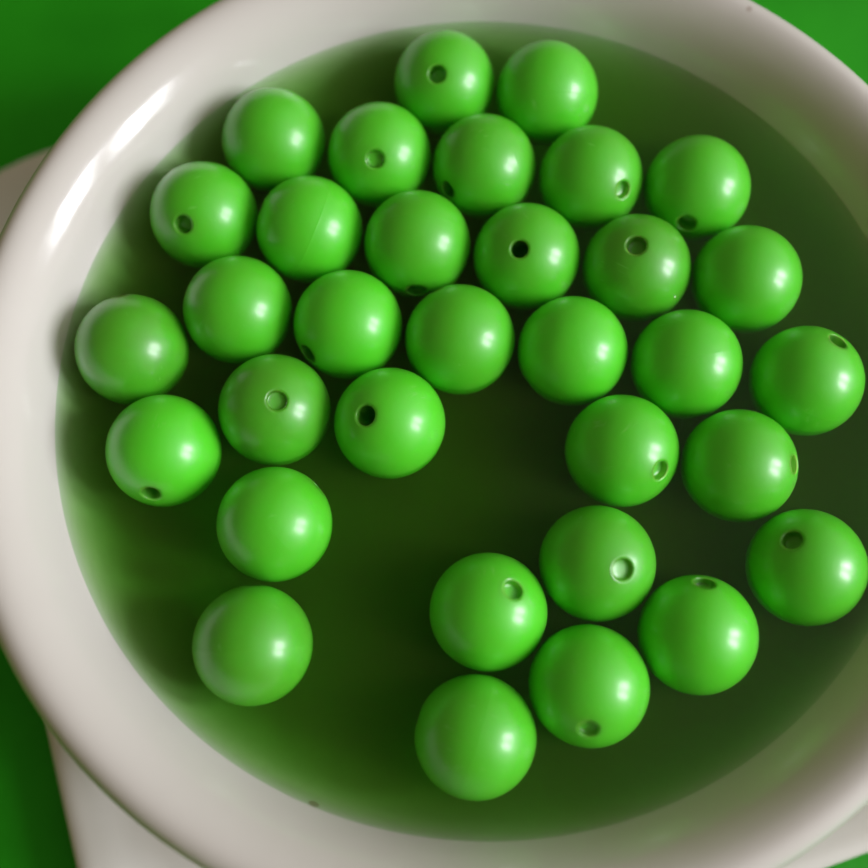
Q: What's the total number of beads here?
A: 33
